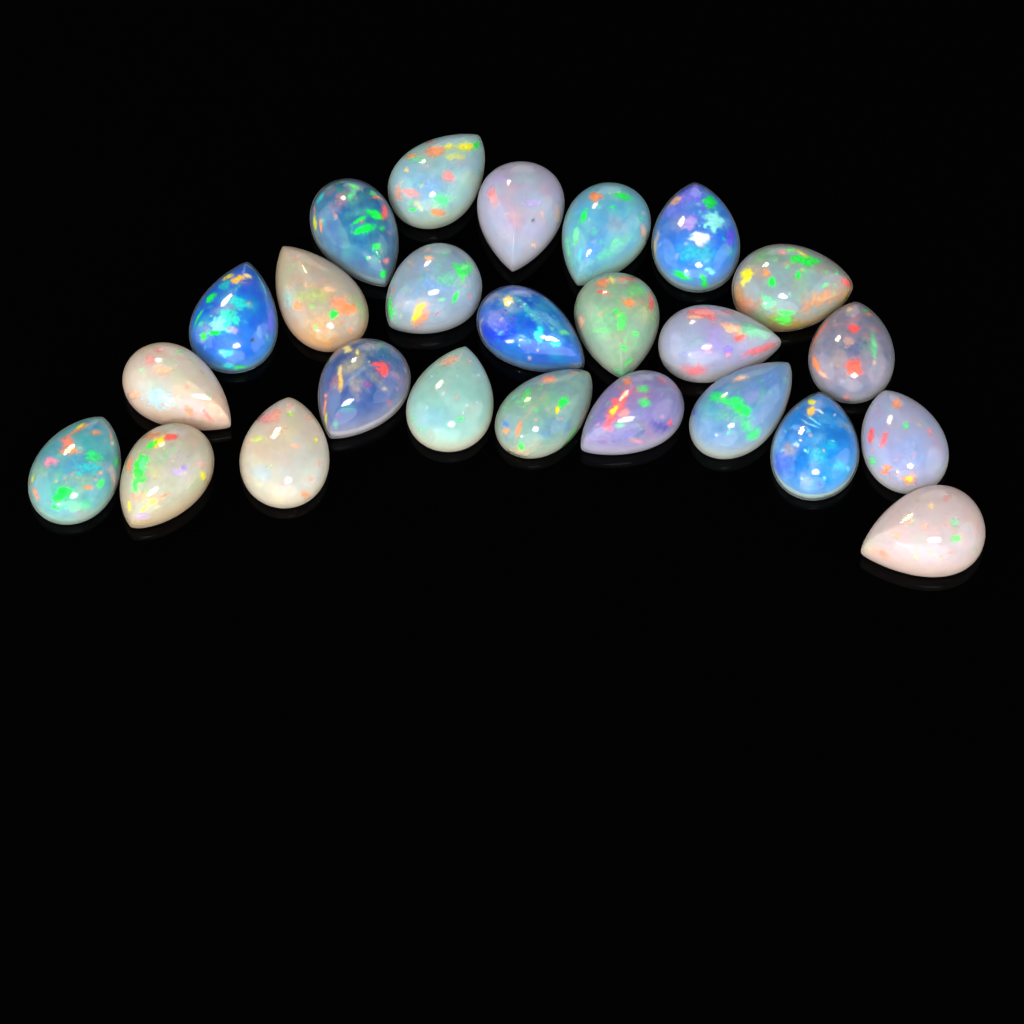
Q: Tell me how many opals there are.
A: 25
